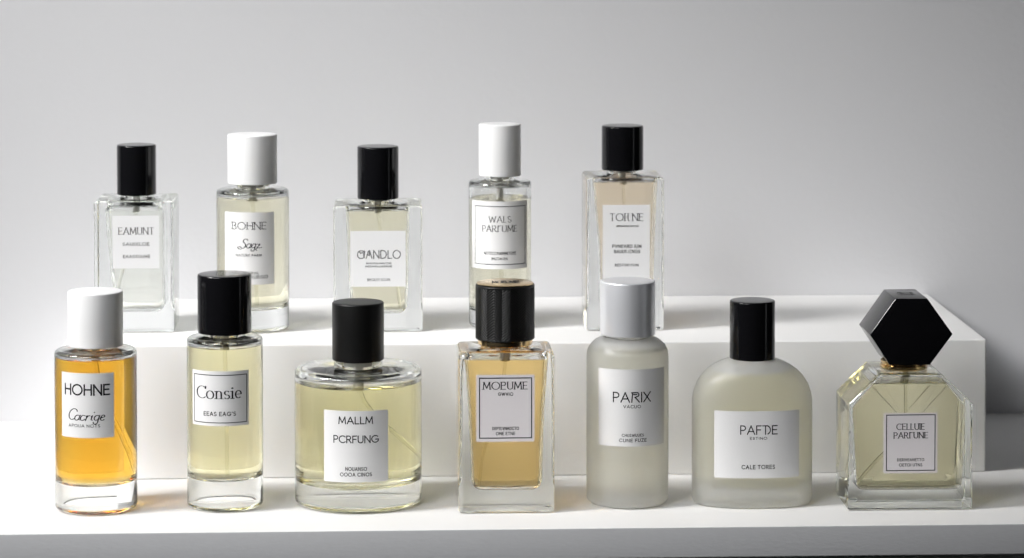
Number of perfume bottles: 12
